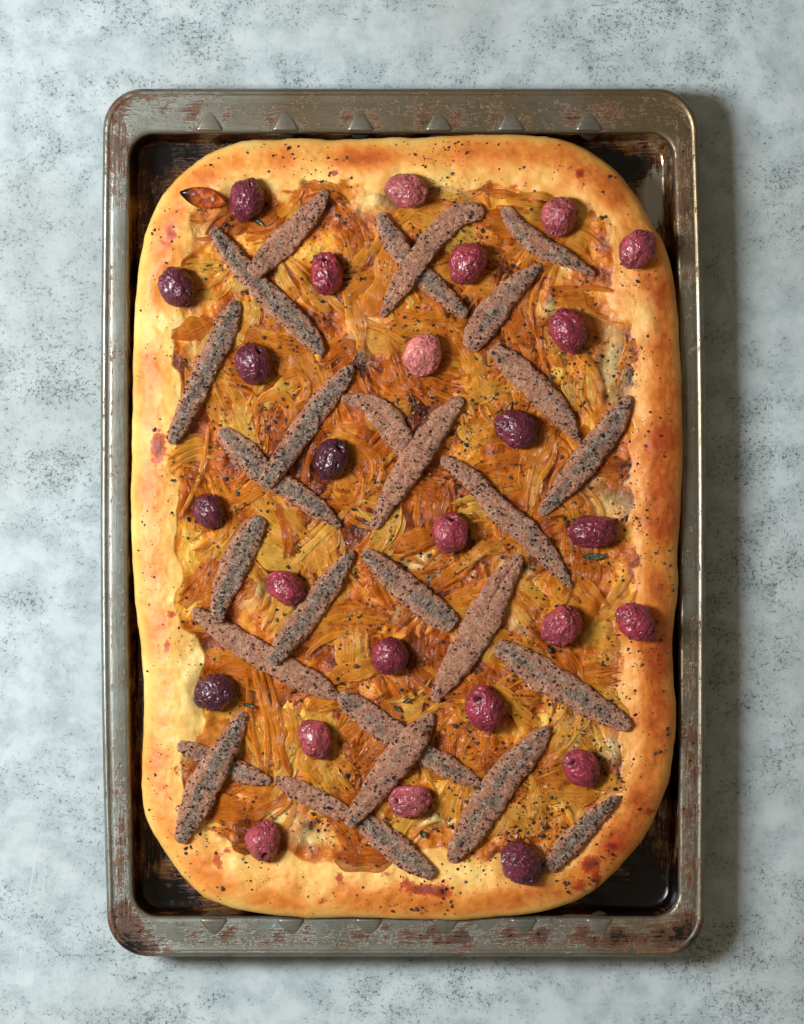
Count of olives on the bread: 26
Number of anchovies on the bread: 28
